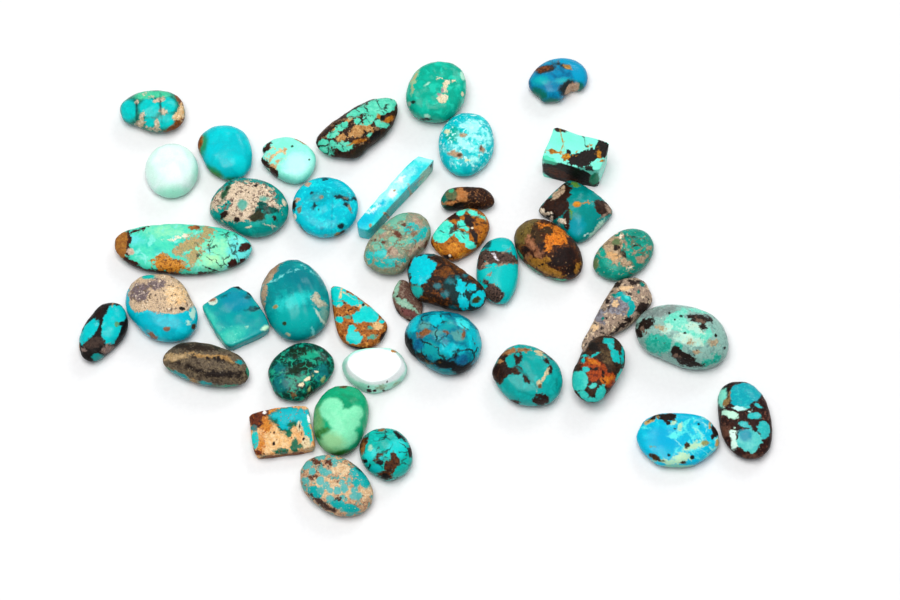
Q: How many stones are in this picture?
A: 41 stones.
